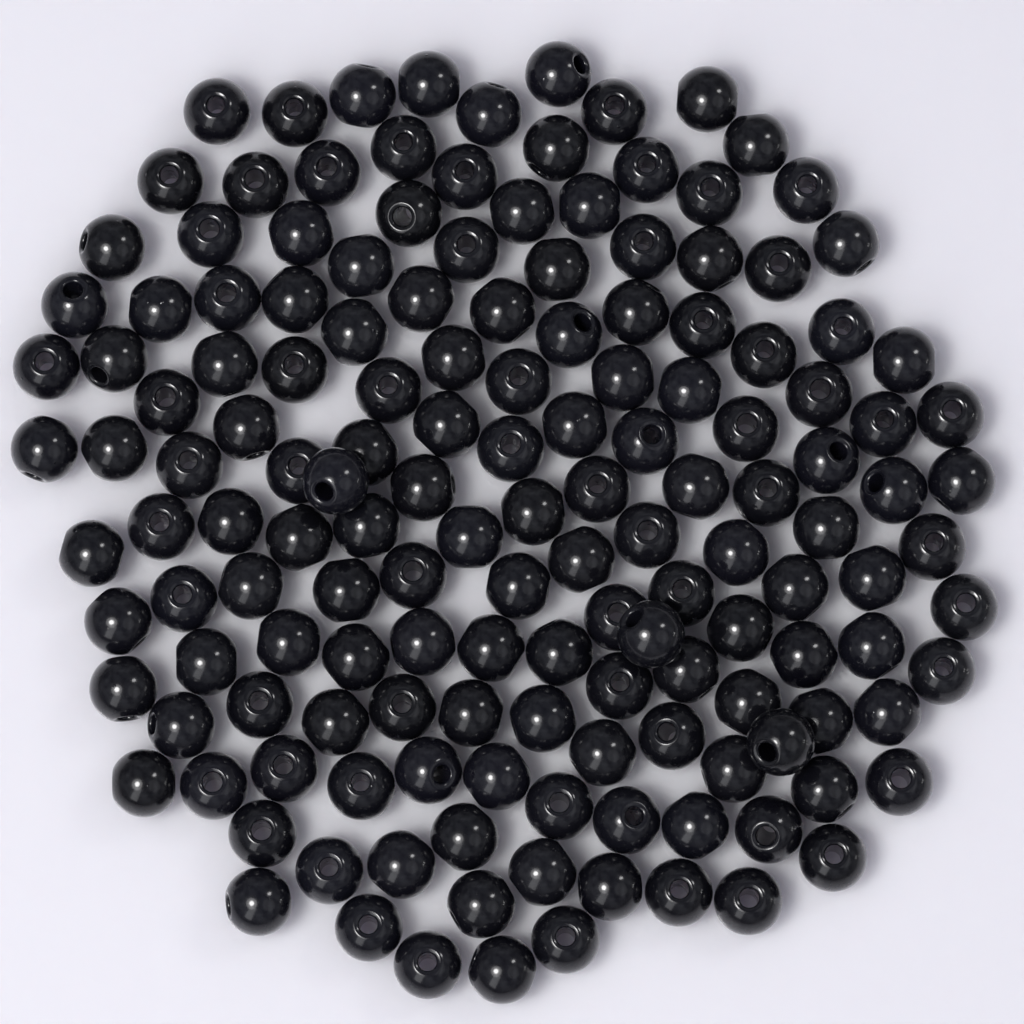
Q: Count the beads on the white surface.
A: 153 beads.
